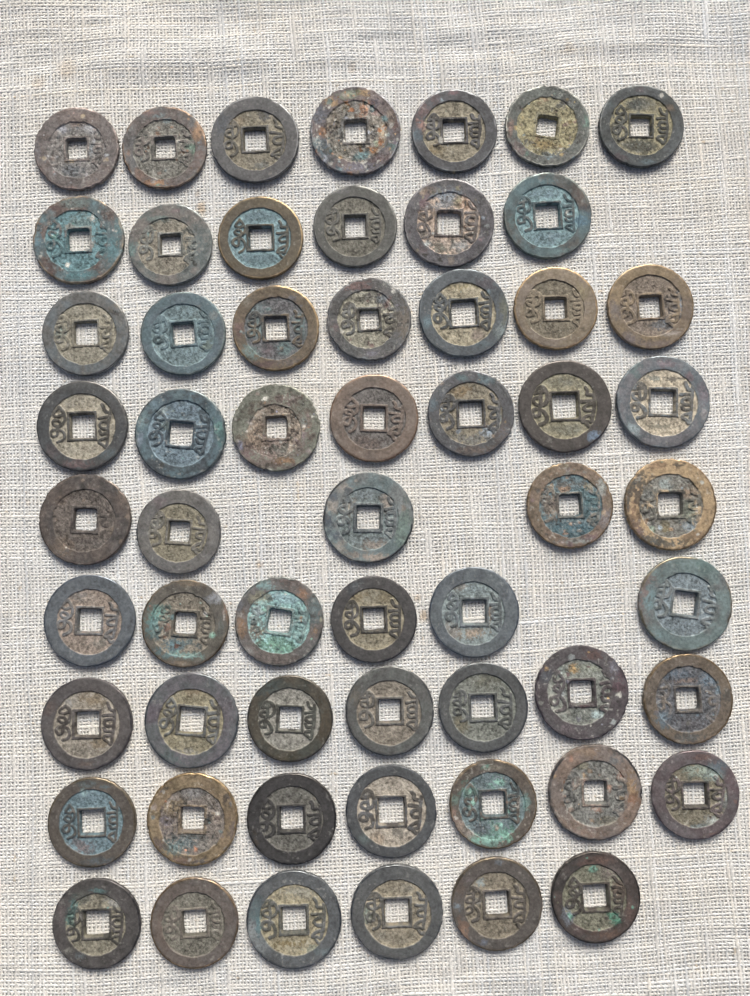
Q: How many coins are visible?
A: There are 58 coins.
